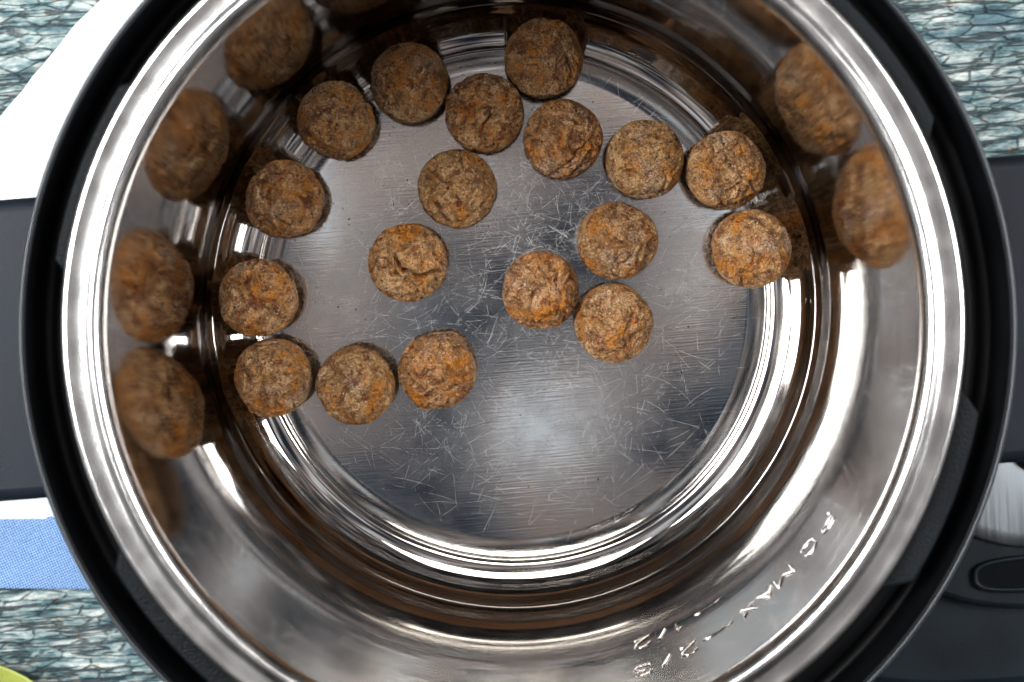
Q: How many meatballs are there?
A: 18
